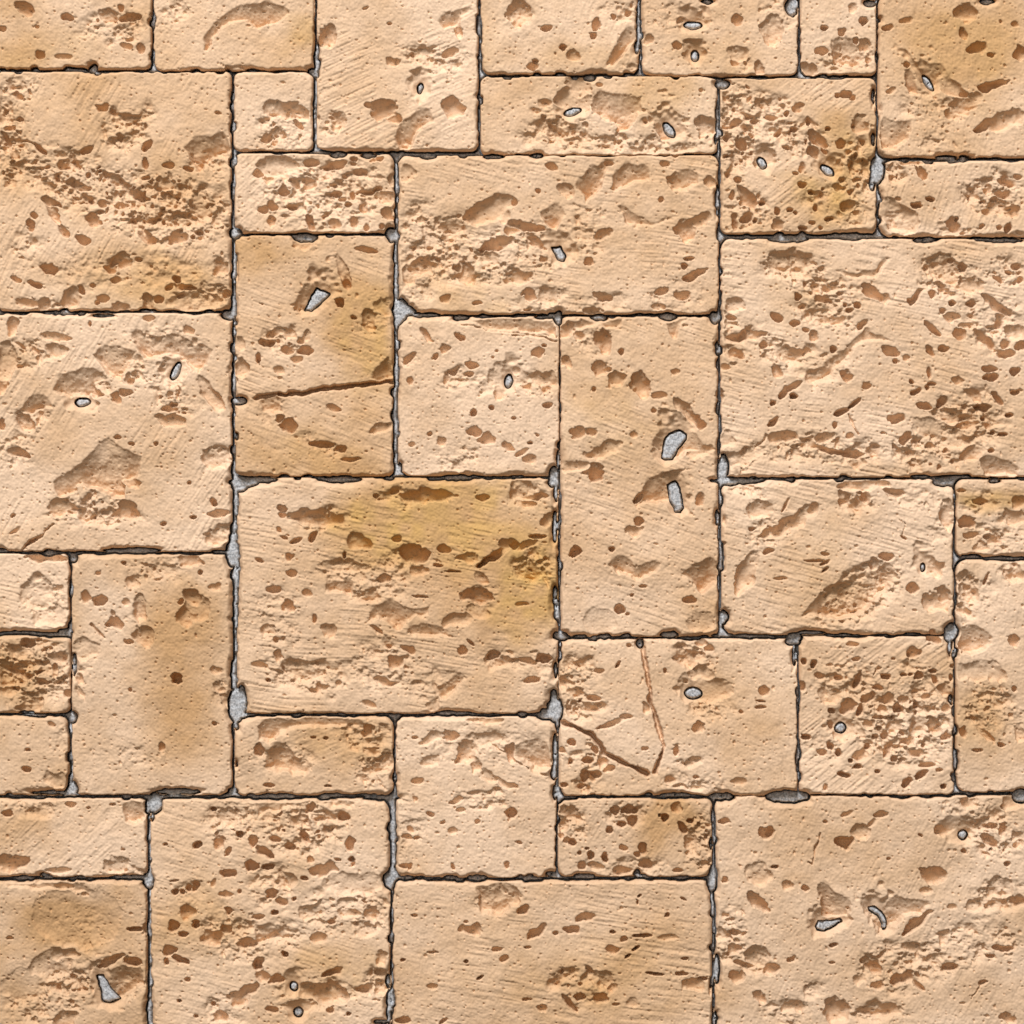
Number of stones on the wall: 37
